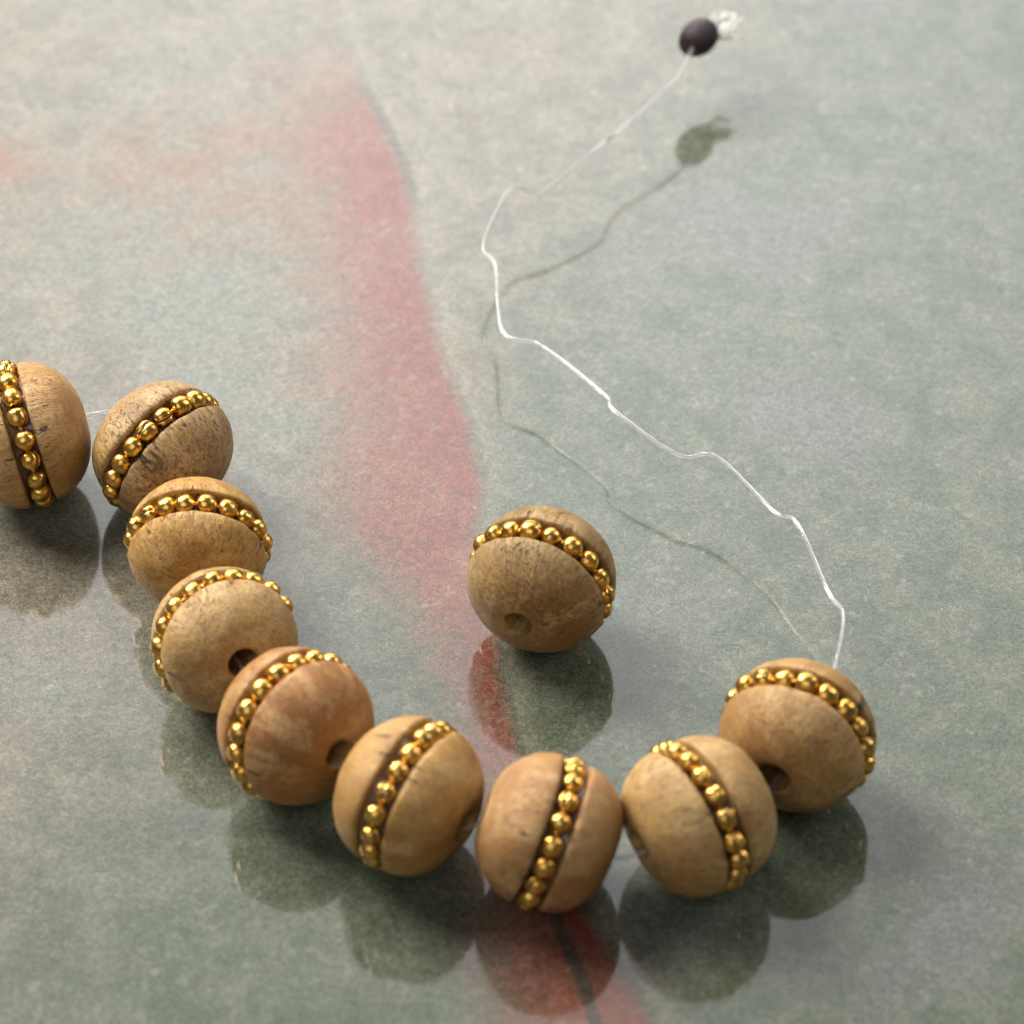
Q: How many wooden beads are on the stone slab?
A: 10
